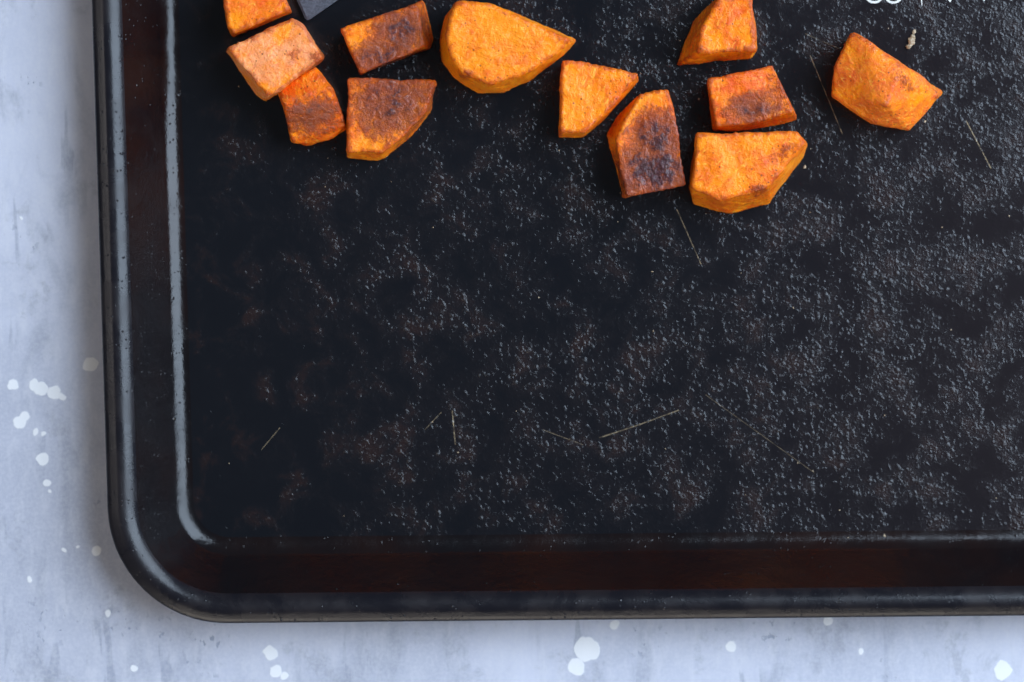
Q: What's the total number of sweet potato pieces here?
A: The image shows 12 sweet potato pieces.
